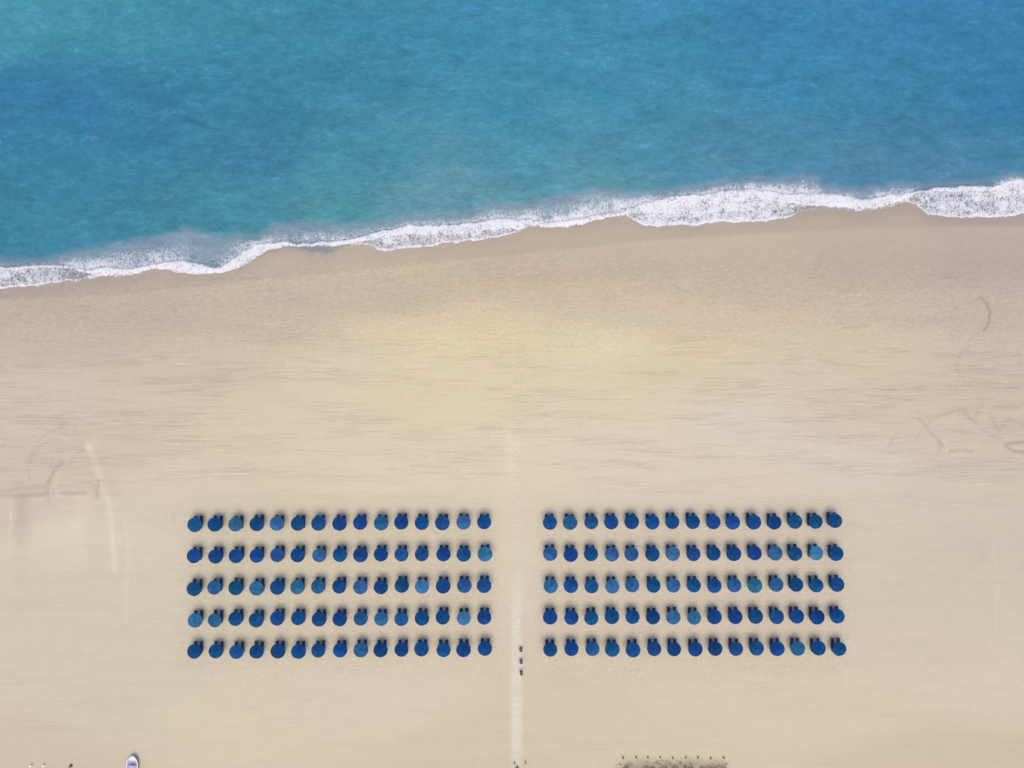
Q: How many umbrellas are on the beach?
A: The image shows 150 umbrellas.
